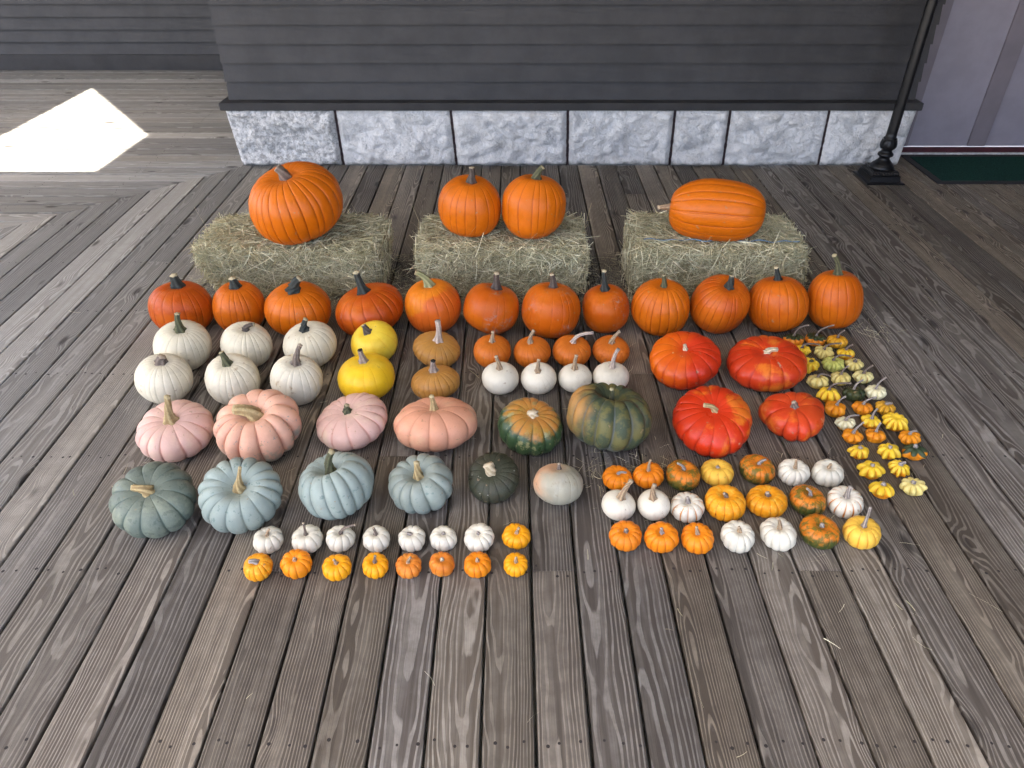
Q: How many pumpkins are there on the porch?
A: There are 87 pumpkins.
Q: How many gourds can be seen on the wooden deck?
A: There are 31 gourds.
